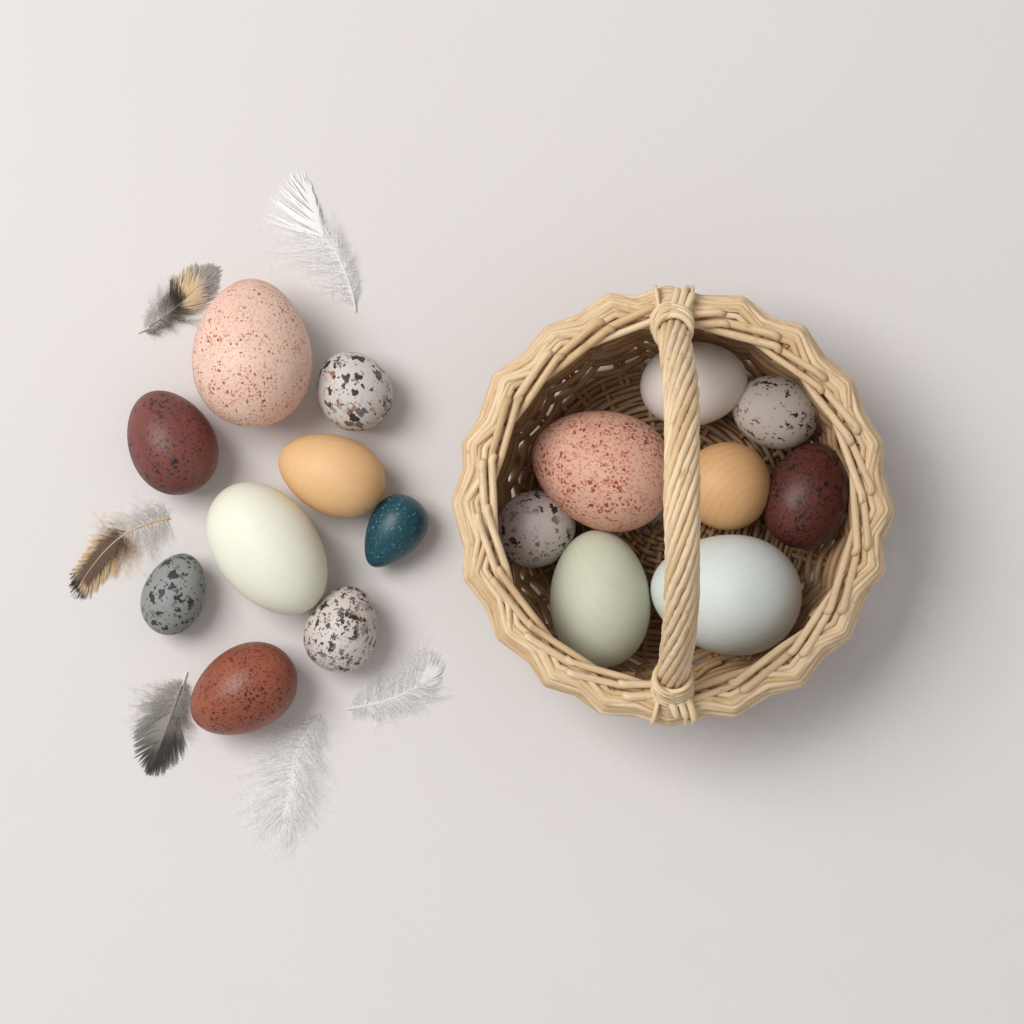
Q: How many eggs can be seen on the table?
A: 17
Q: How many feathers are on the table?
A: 6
